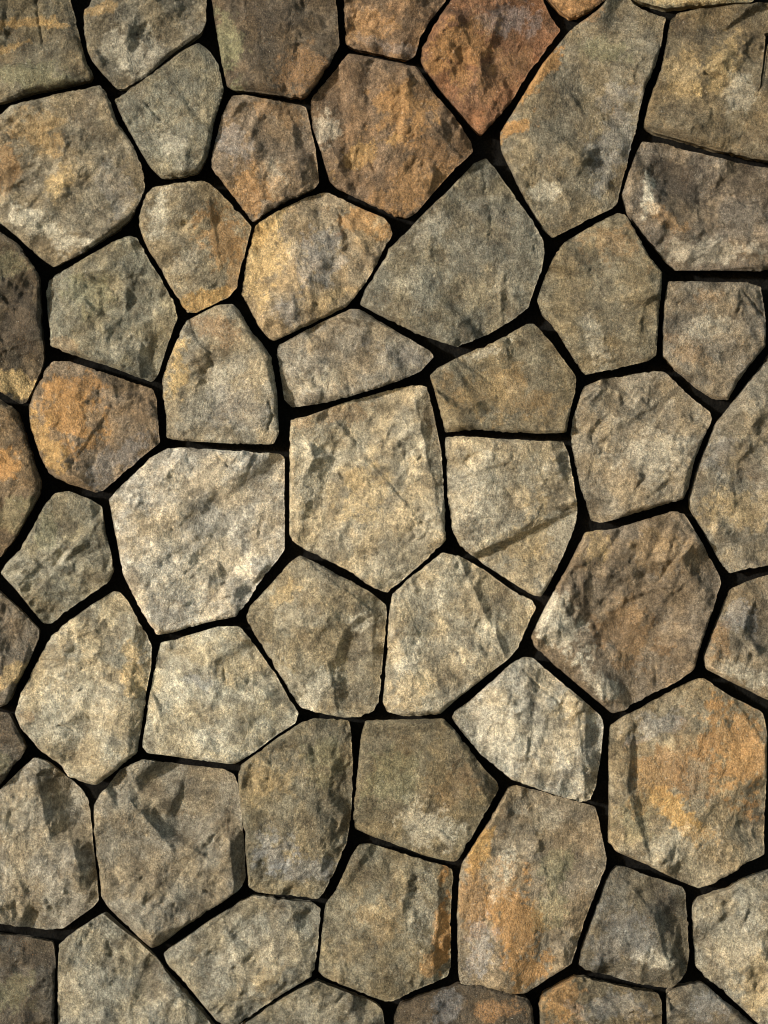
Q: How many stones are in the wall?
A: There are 57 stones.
